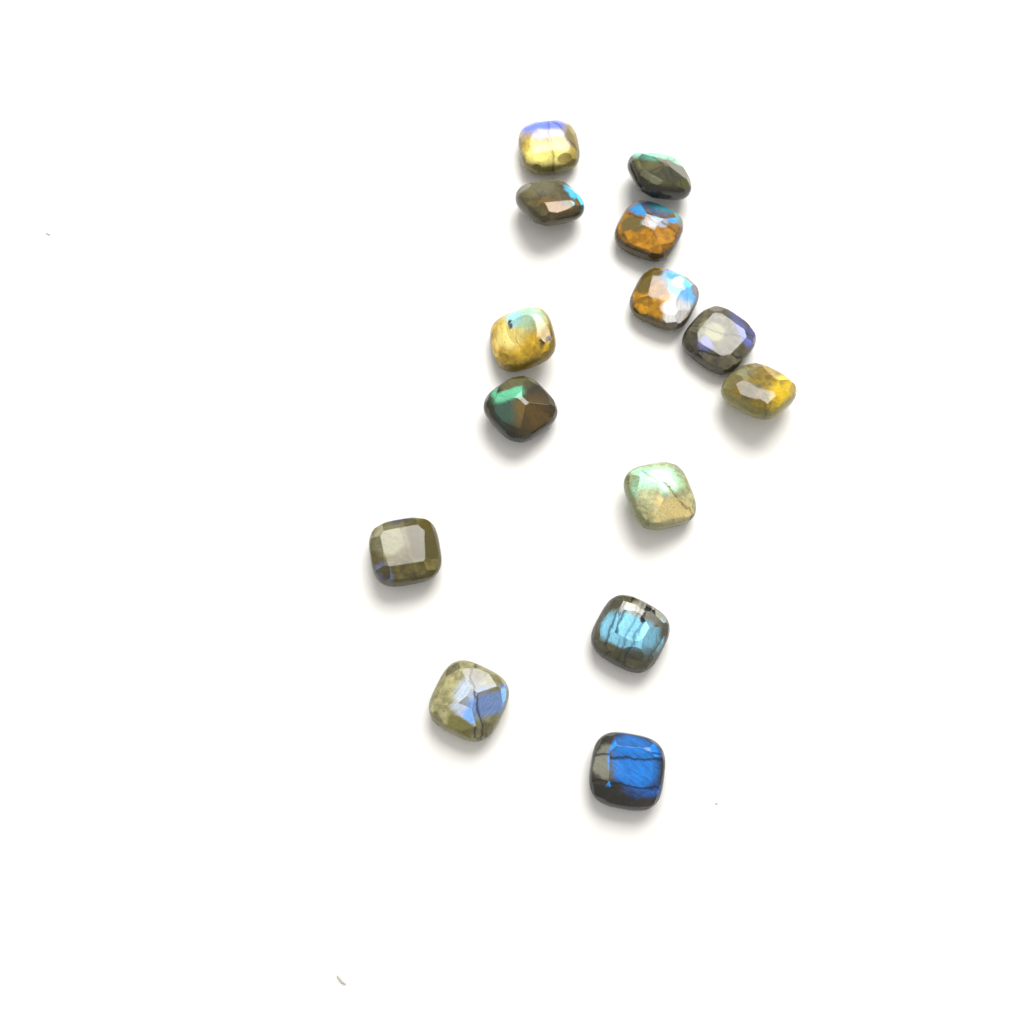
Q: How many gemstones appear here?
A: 14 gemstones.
